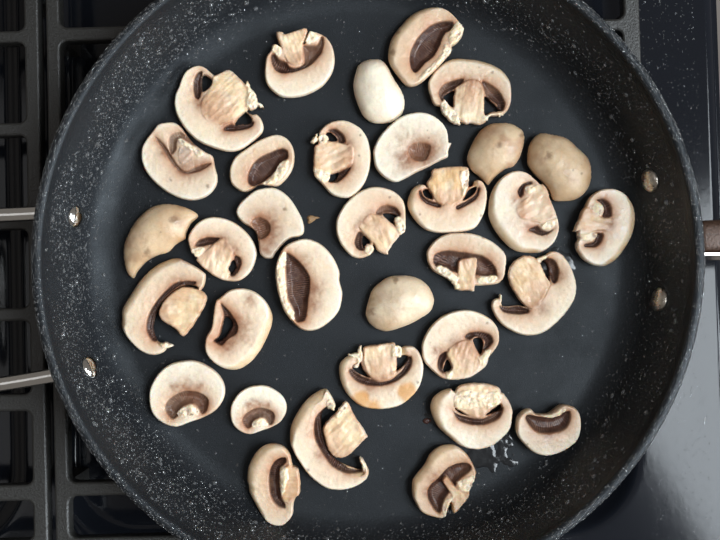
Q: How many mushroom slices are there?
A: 33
